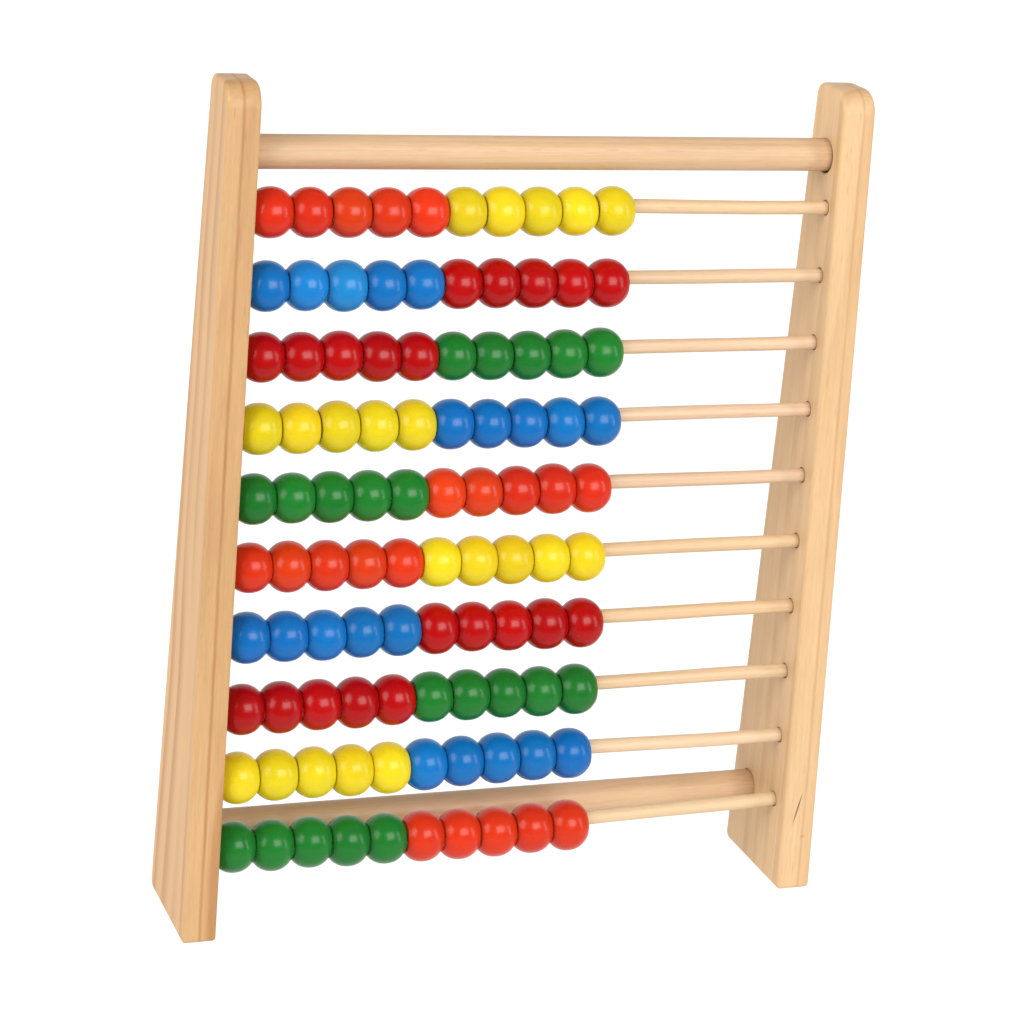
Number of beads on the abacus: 100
